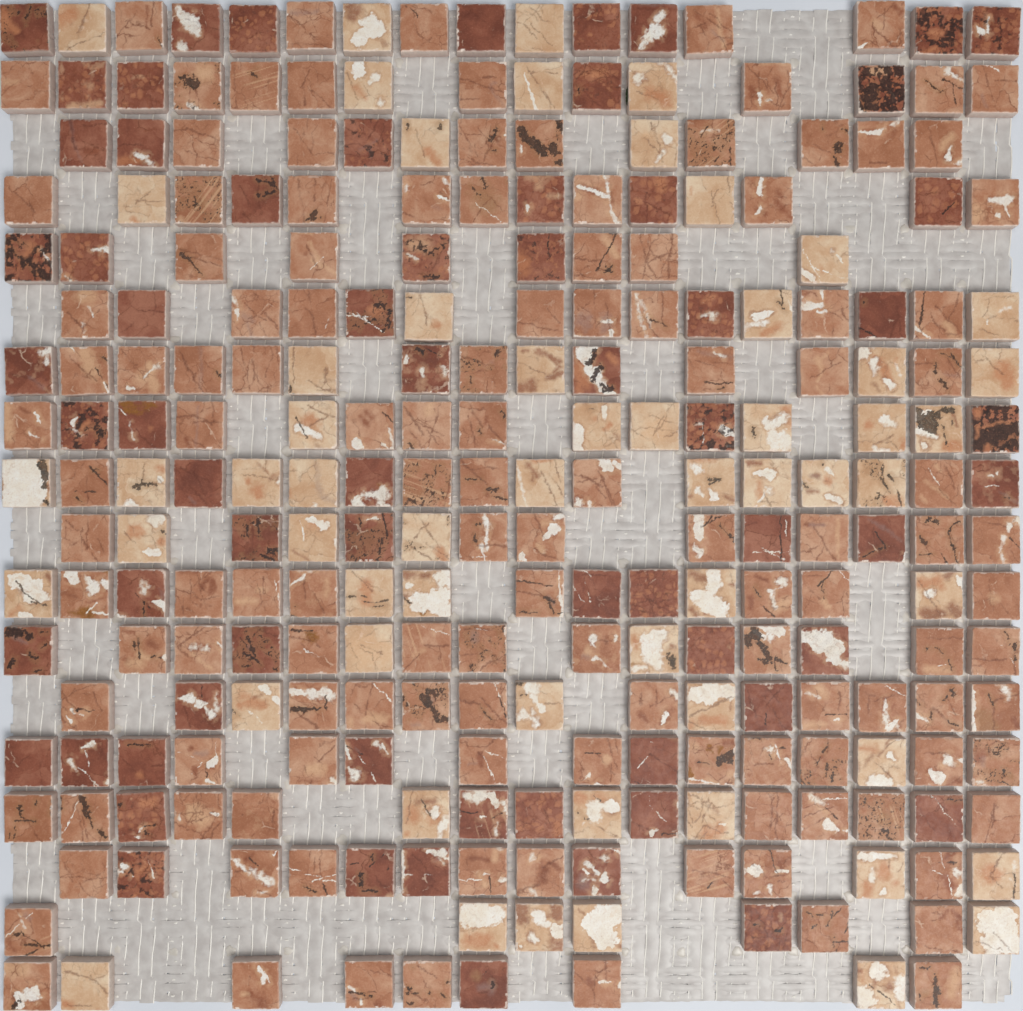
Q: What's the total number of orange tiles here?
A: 127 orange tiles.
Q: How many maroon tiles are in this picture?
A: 66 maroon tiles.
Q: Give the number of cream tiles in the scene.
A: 58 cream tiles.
